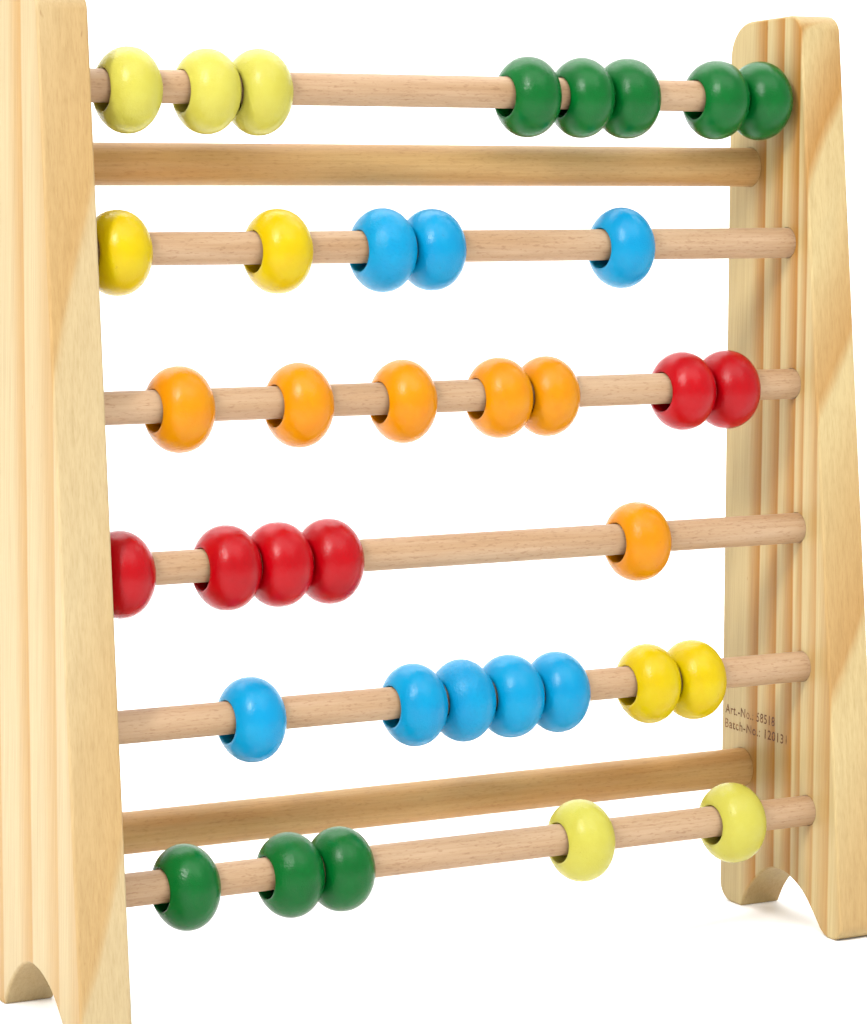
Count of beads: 37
